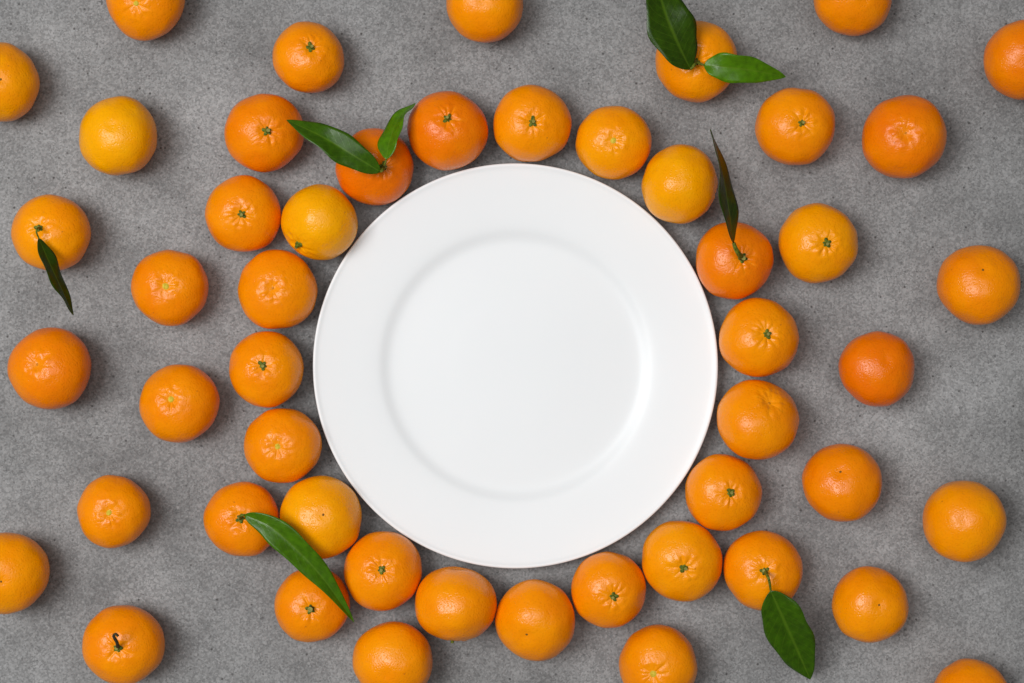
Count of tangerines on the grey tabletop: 50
